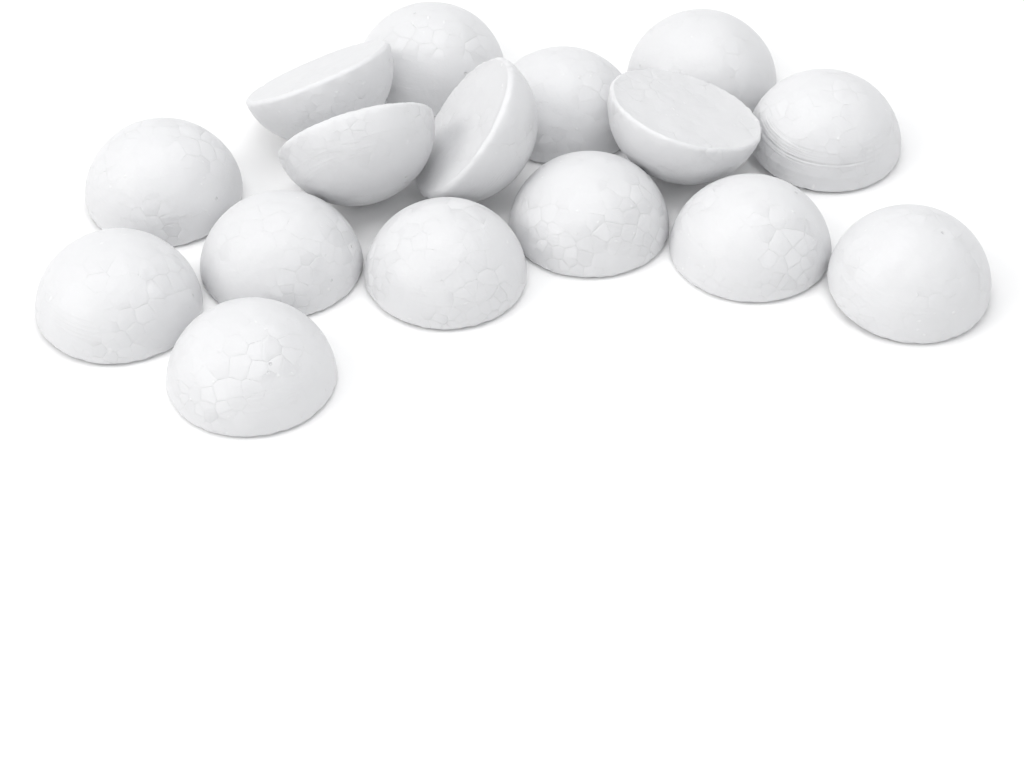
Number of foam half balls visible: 16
